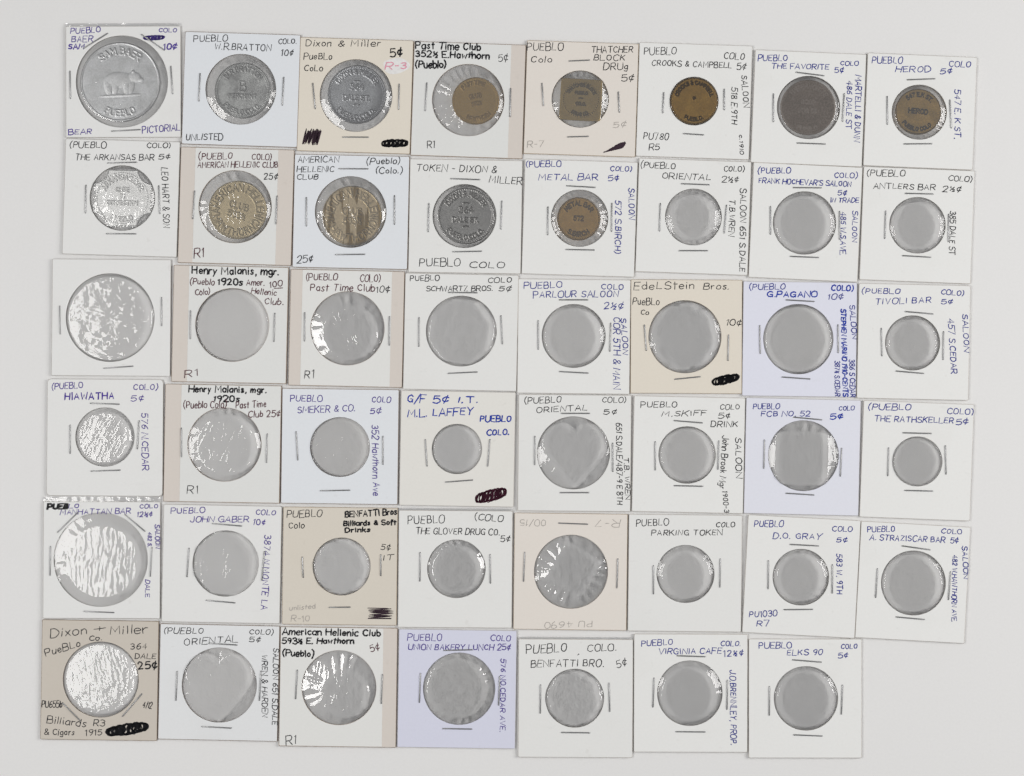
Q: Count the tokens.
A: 13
